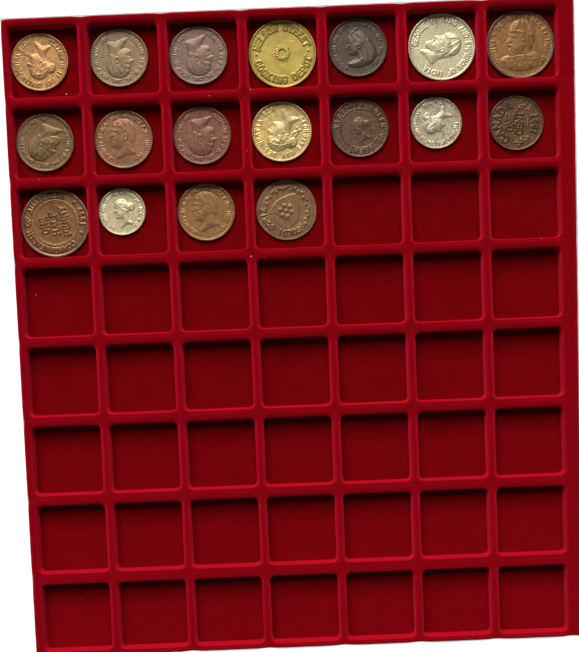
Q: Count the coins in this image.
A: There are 18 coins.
